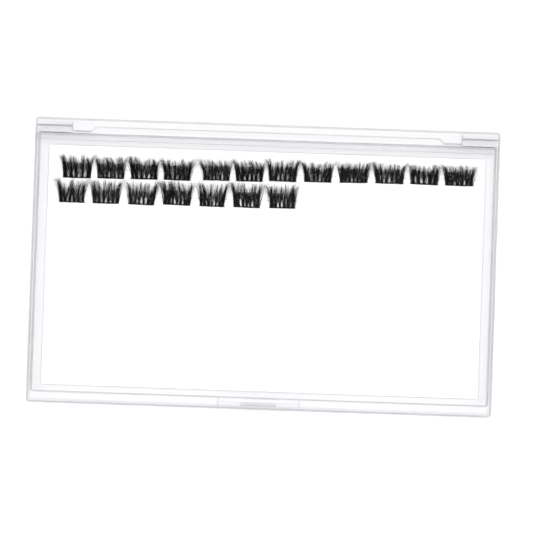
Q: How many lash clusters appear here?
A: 19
